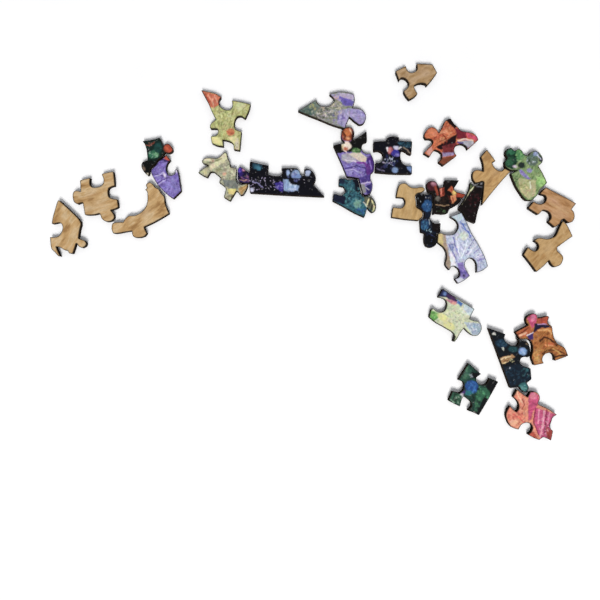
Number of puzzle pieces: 28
